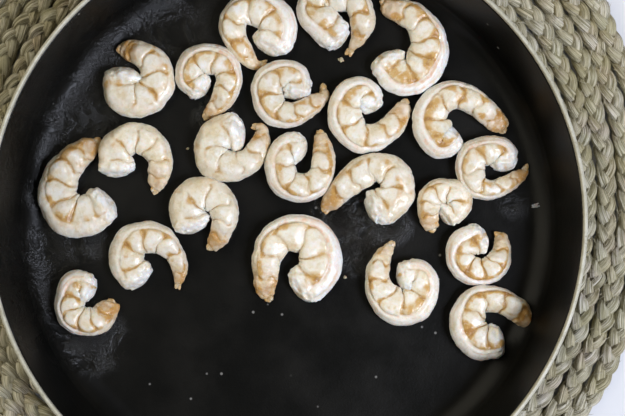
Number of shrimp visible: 22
